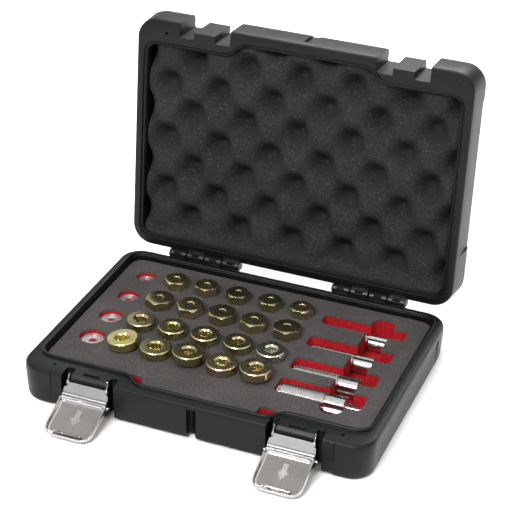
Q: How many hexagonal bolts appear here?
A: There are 10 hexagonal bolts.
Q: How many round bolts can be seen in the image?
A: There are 10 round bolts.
